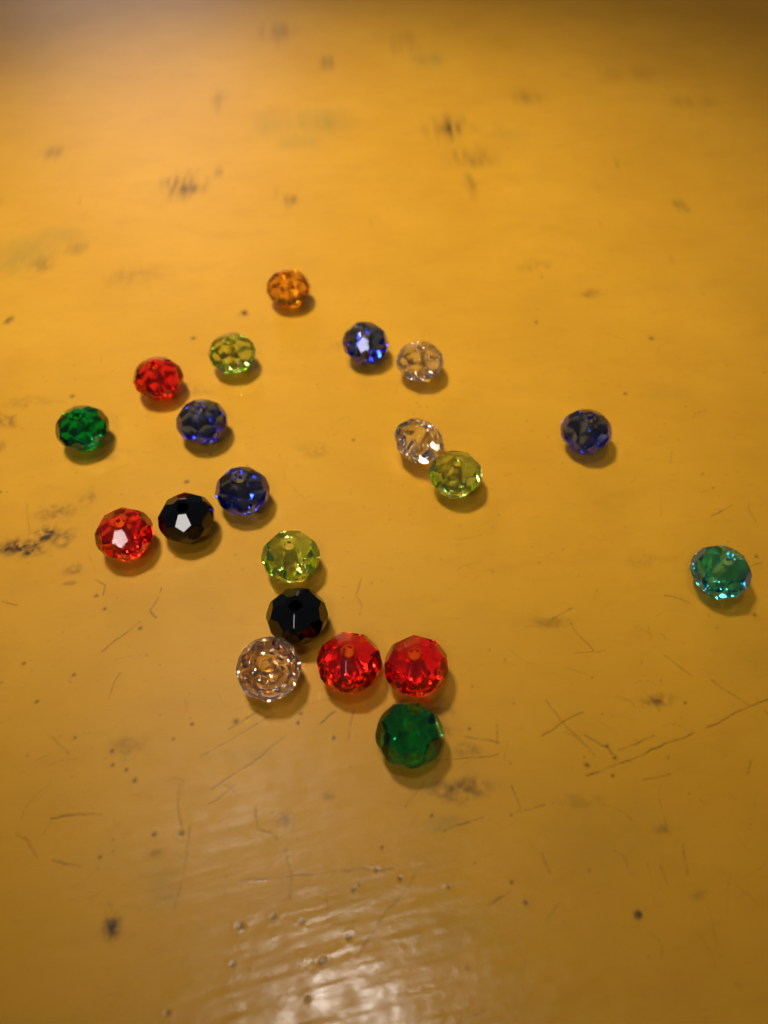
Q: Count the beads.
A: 20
